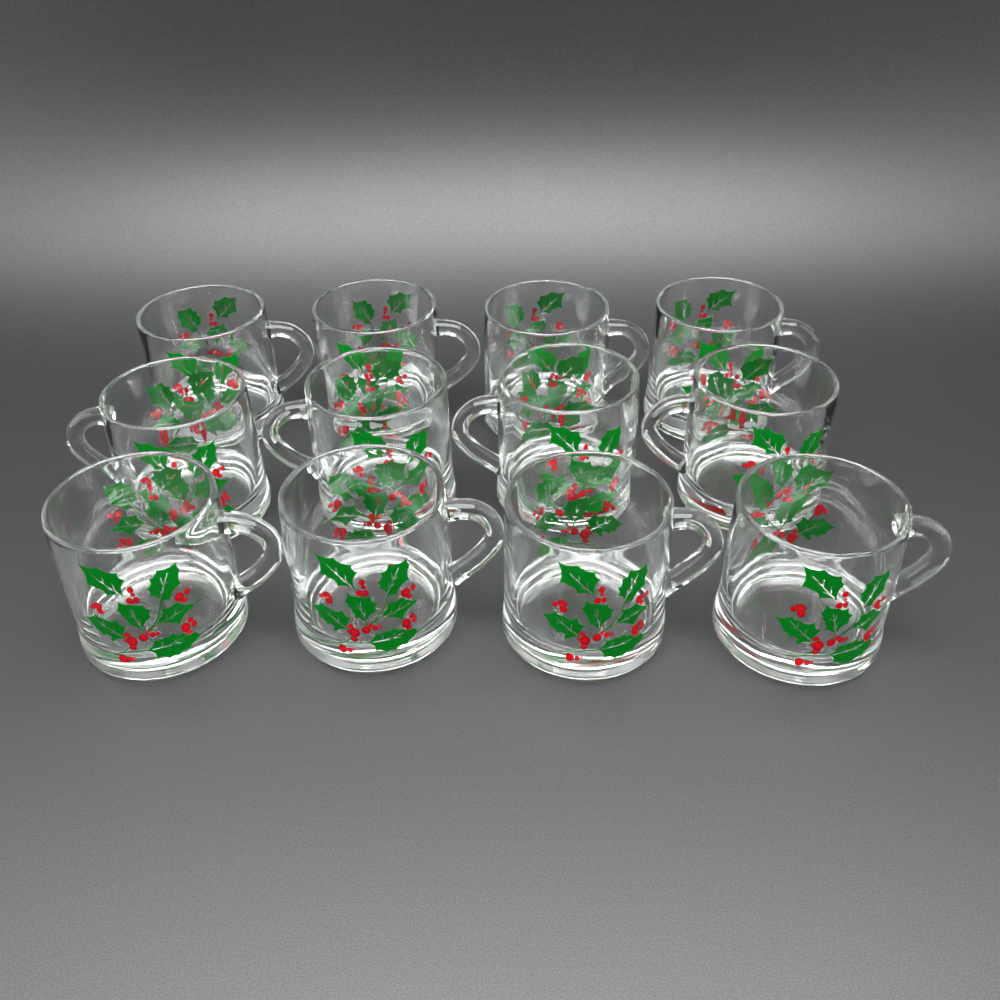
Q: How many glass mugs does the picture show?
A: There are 12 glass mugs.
